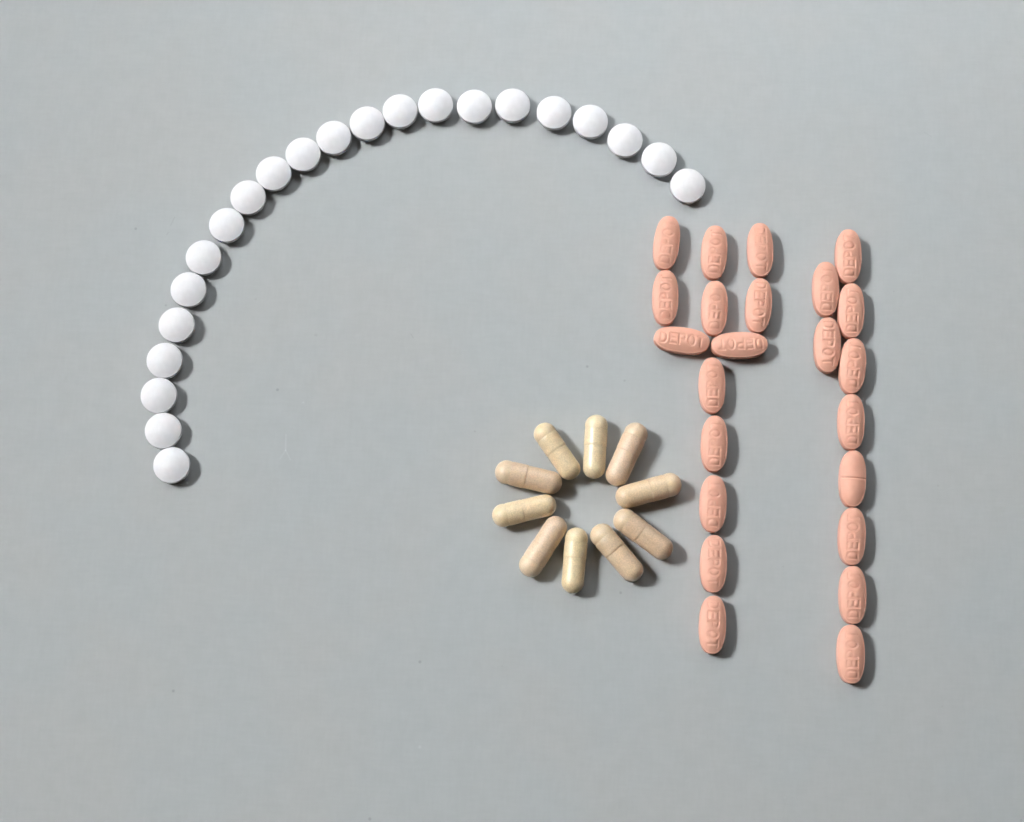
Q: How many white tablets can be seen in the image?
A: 22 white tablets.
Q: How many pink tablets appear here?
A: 23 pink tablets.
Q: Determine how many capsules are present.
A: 10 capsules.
